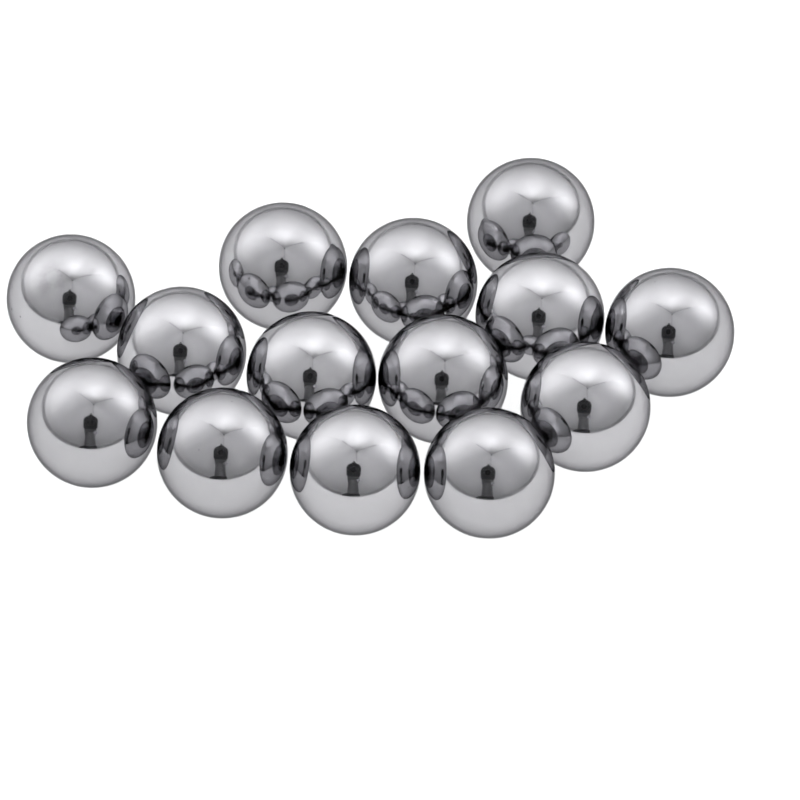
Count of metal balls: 14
